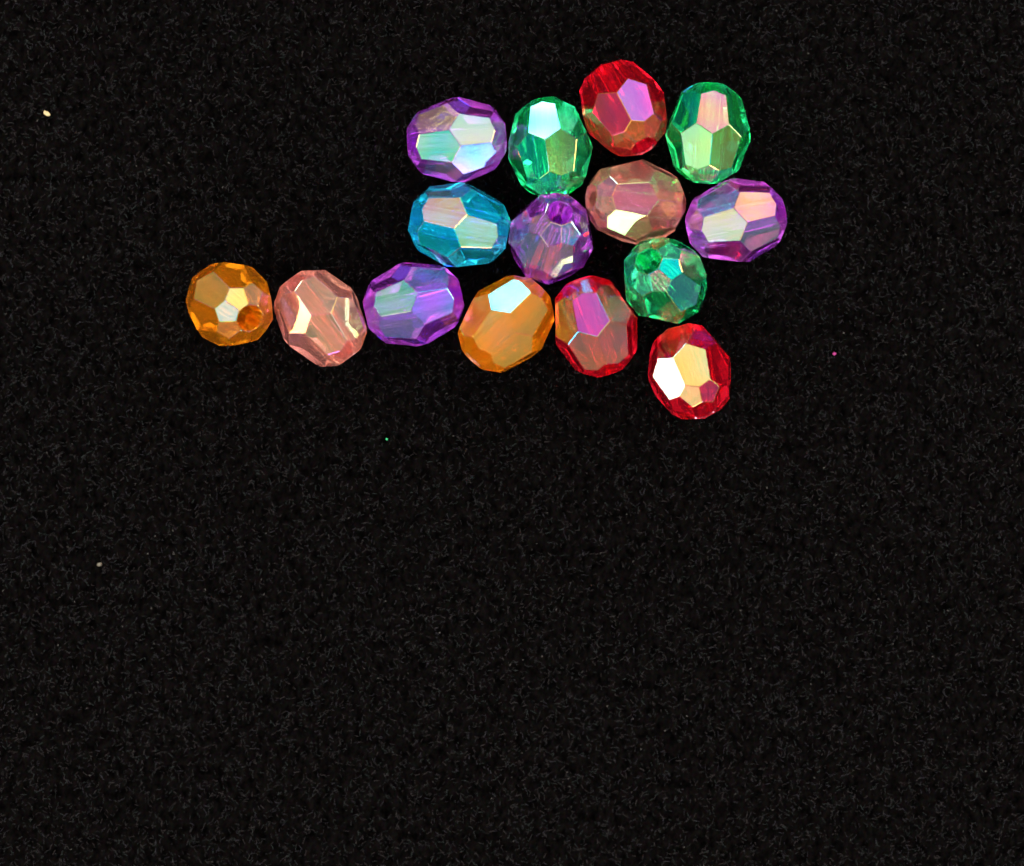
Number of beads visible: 15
